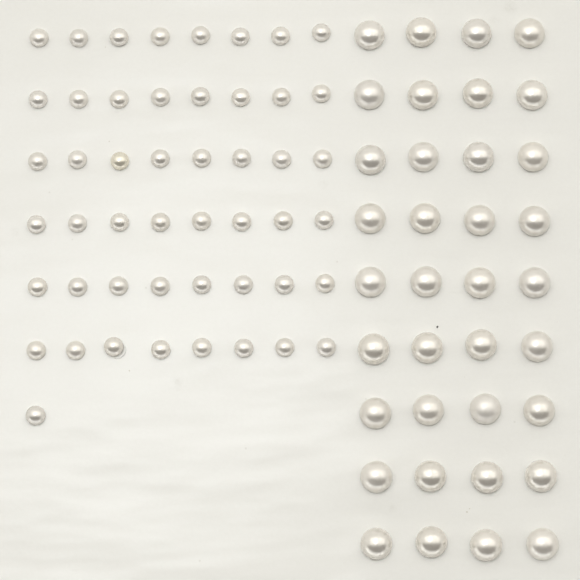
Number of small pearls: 49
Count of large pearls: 36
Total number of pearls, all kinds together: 85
